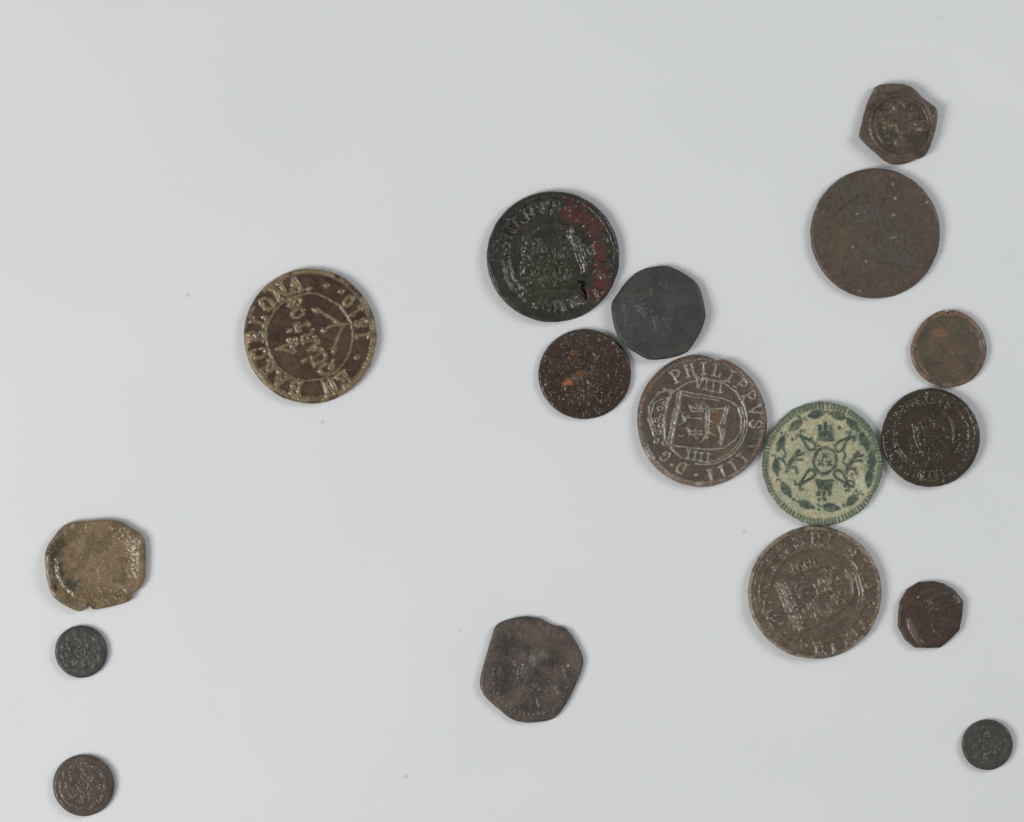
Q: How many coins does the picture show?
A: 17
